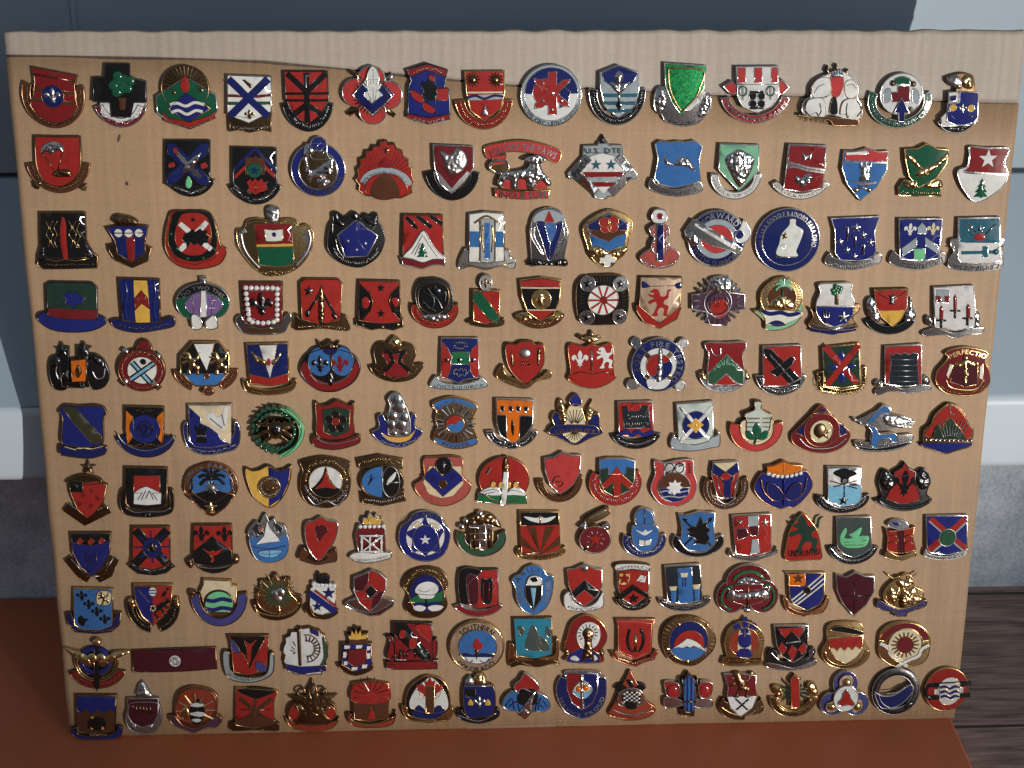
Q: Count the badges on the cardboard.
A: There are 170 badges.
